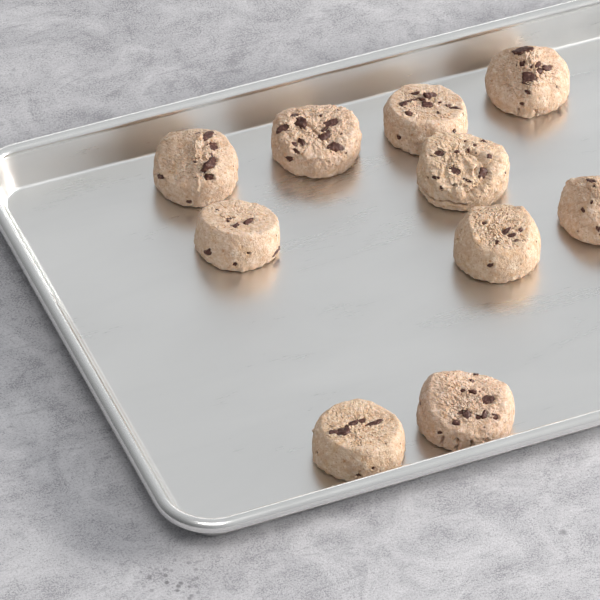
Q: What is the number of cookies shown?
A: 10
